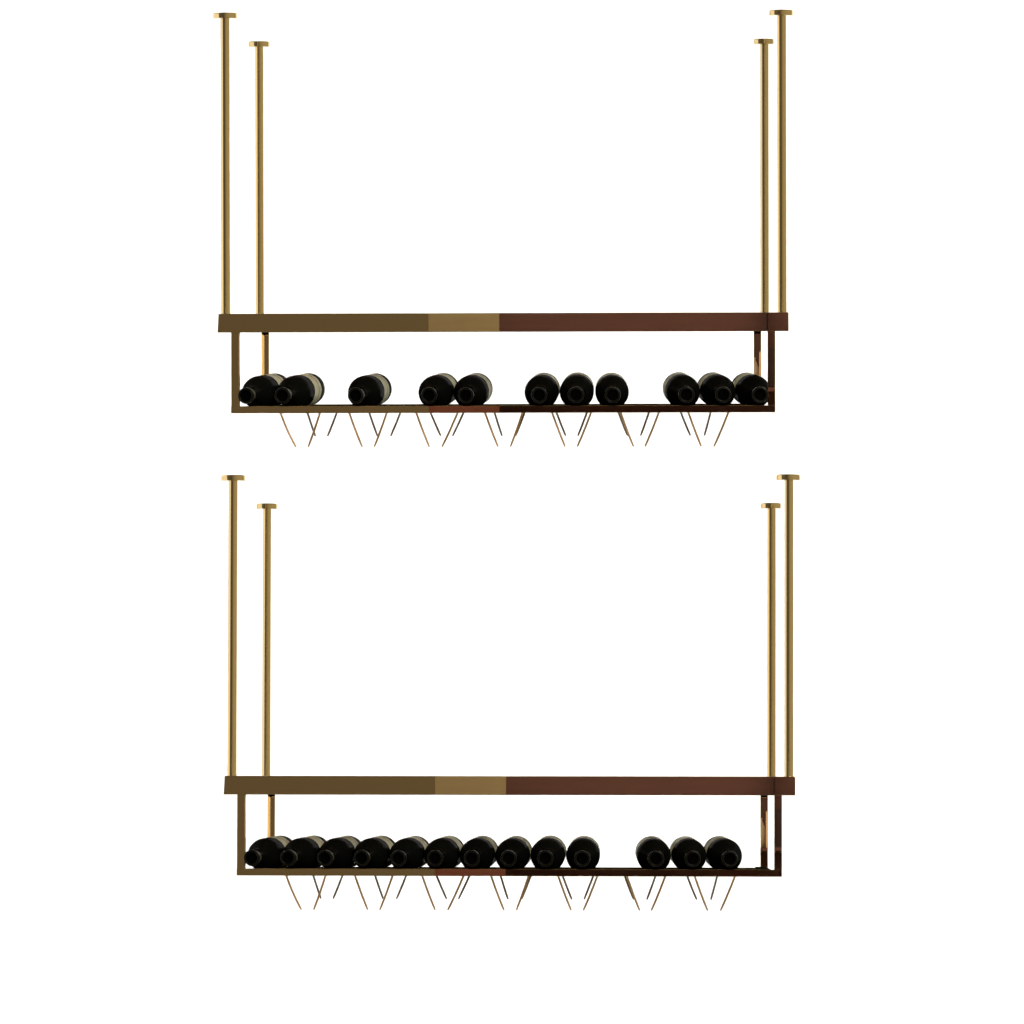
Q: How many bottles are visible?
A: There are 24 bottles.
